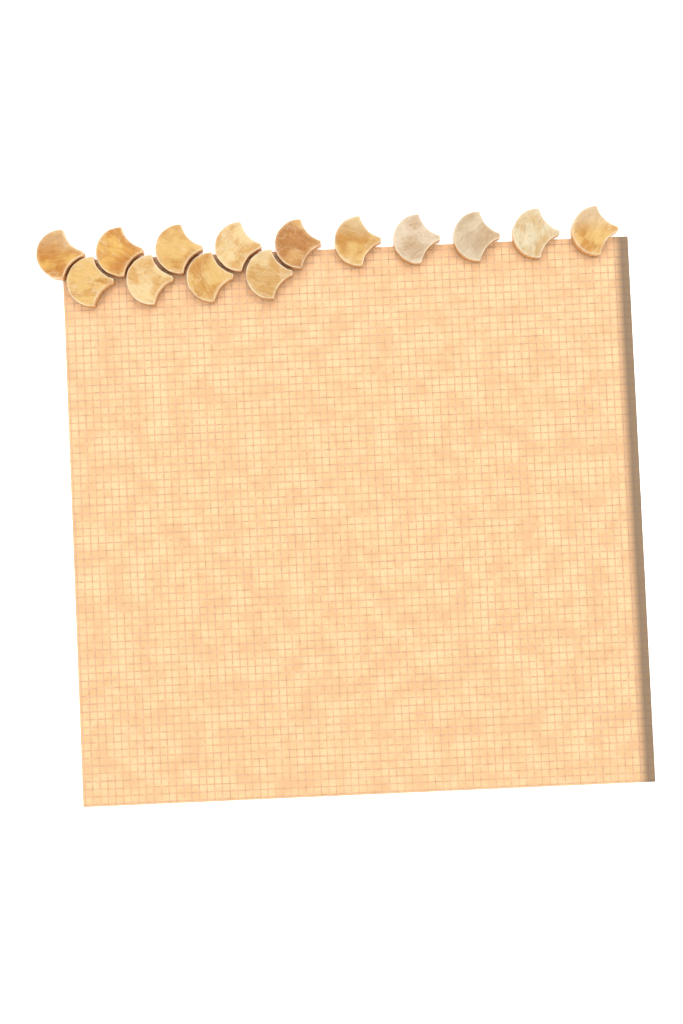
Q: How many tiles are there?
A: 14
